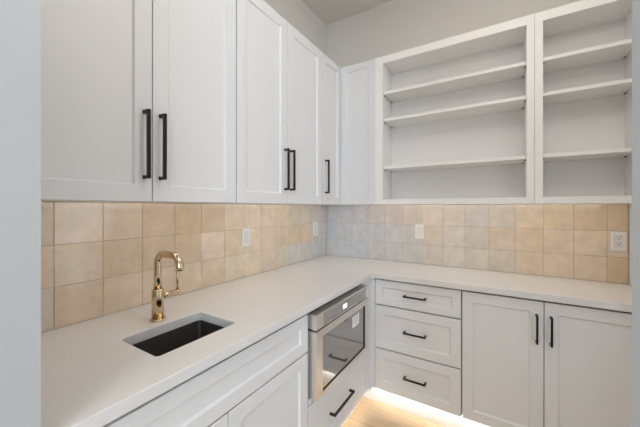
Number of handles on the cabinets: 11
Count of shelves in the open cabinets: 6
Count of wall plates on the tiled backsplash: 4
